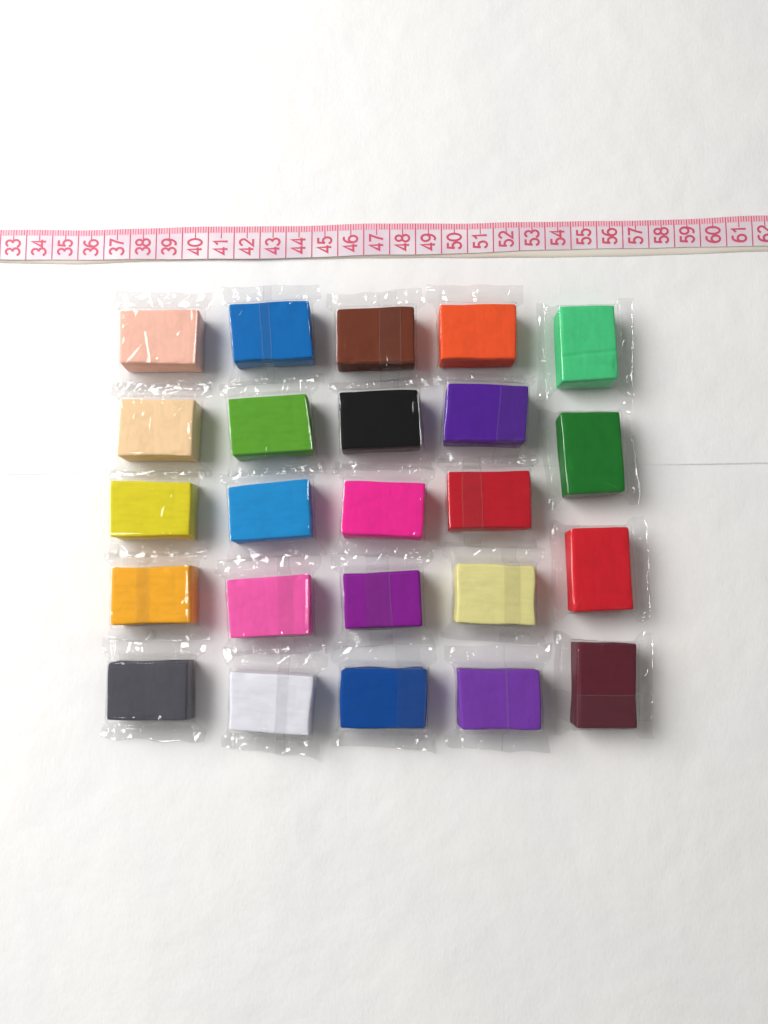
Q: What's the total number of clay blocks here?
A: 24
